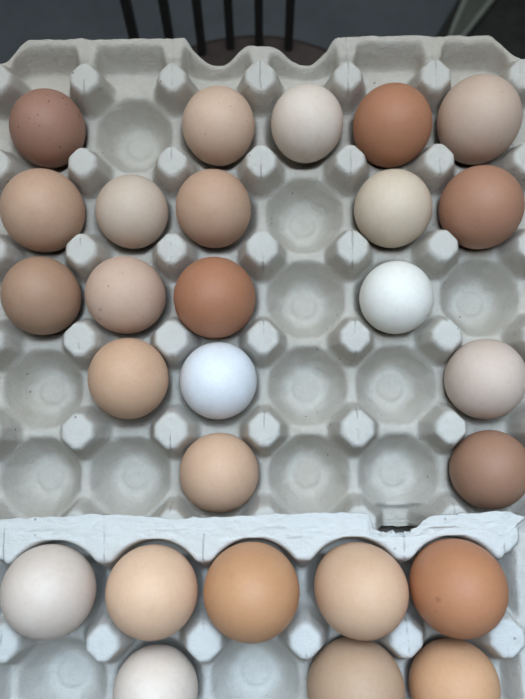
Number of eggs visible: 27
